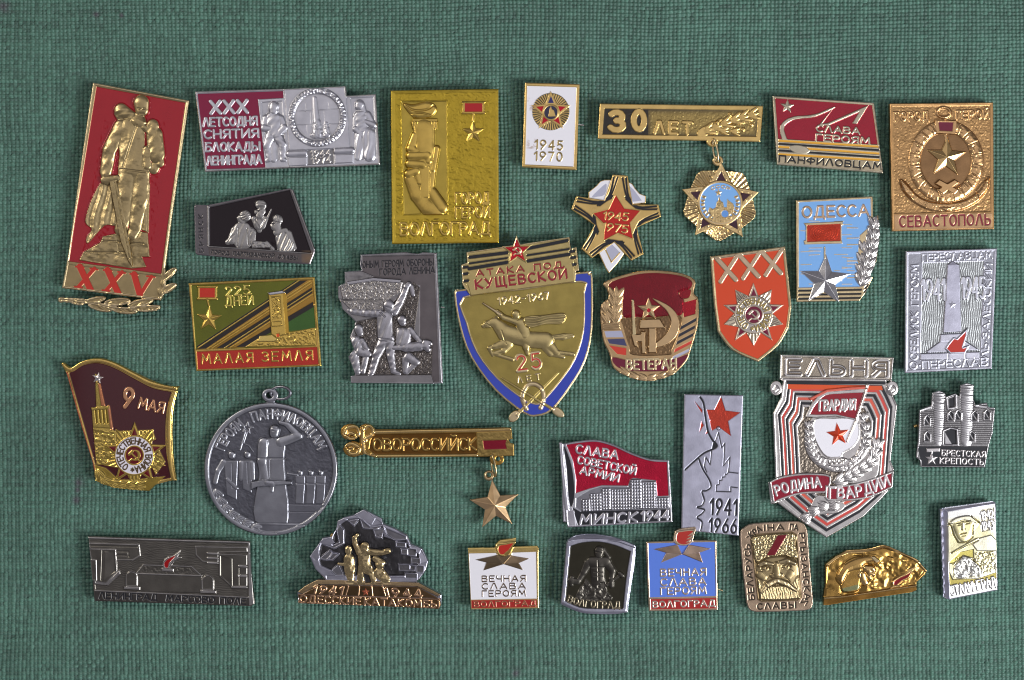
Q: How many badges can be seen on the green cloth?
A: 31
